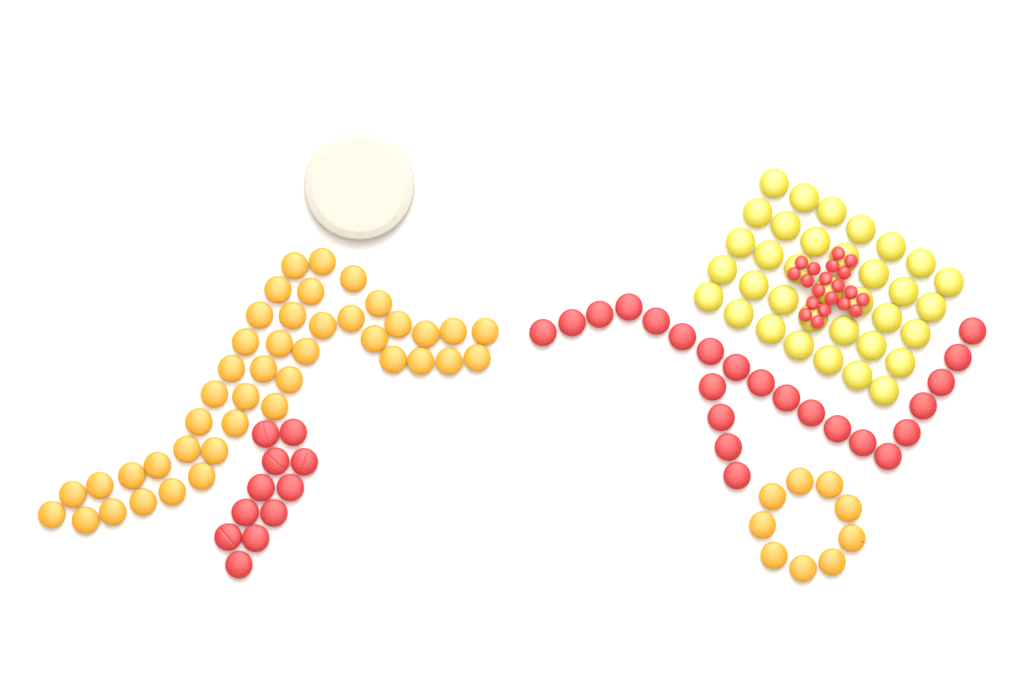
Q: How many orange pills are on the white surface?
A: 51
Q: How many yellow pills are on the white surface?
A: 35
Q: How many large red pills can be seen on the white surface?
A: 34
